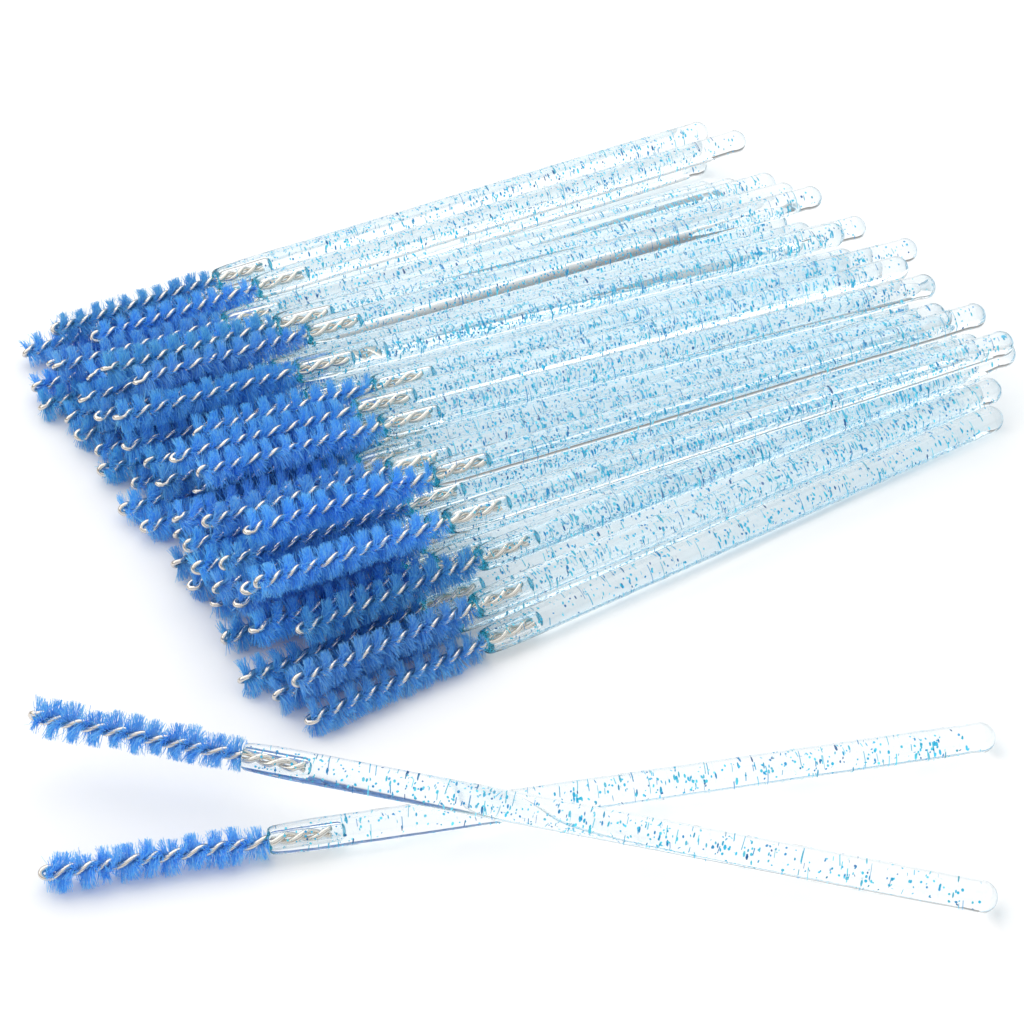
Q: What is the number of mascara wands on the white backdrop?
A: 51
